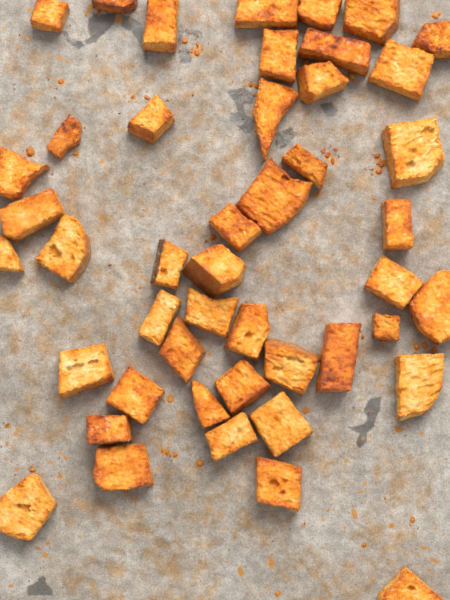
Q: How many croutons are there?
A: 46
